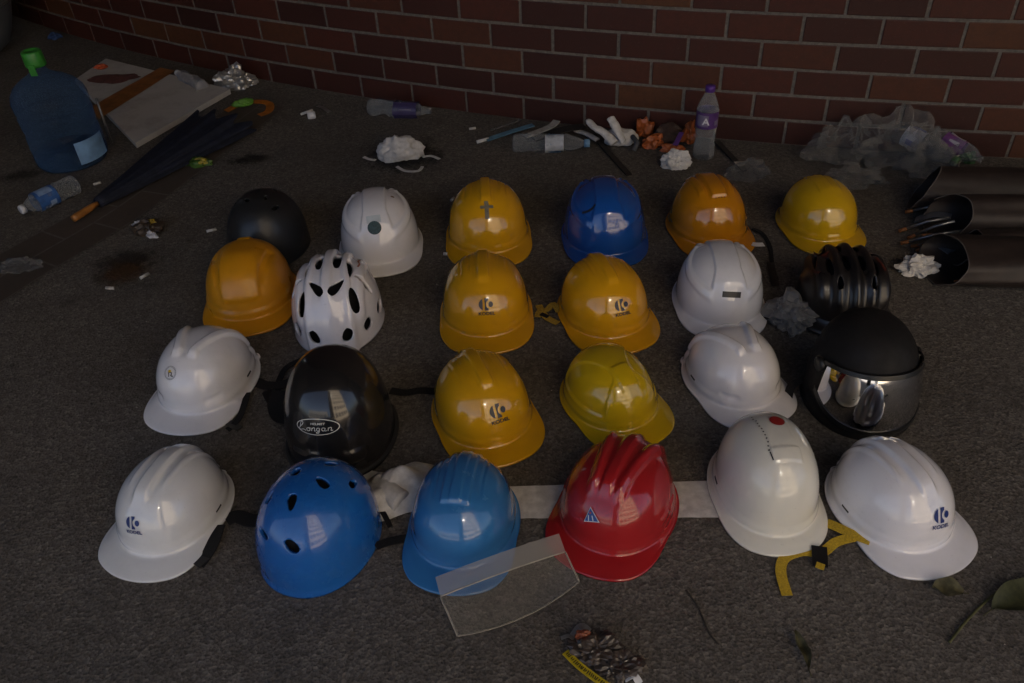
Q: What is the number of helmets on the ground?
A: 24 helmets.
